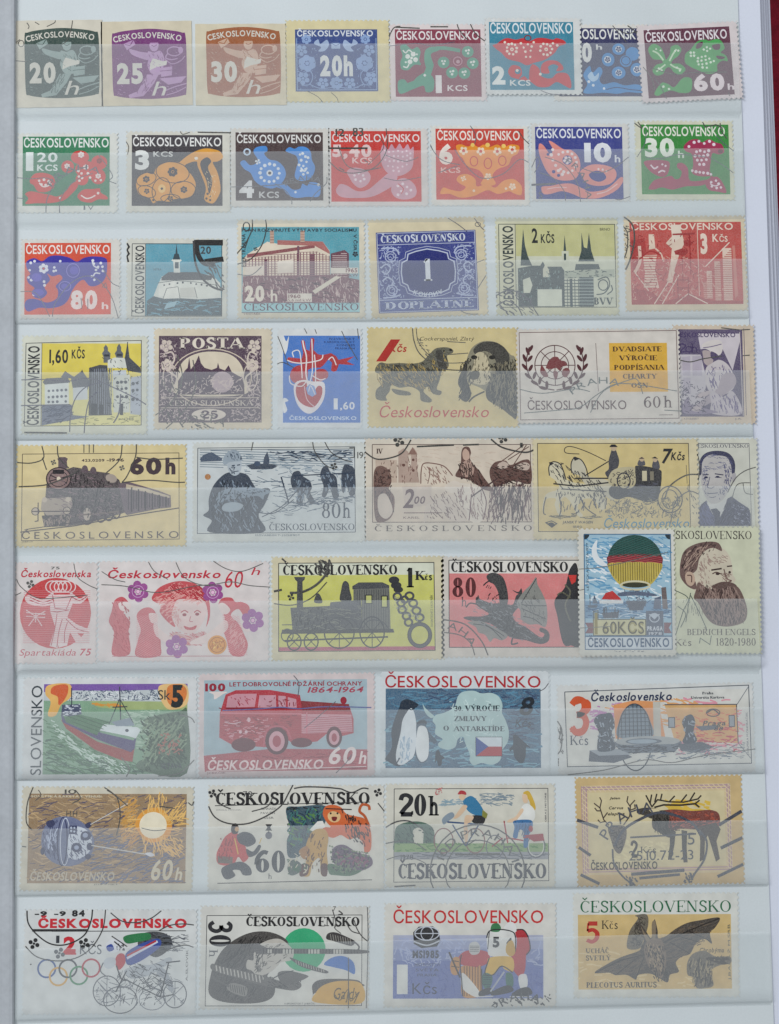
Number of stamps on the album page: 50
